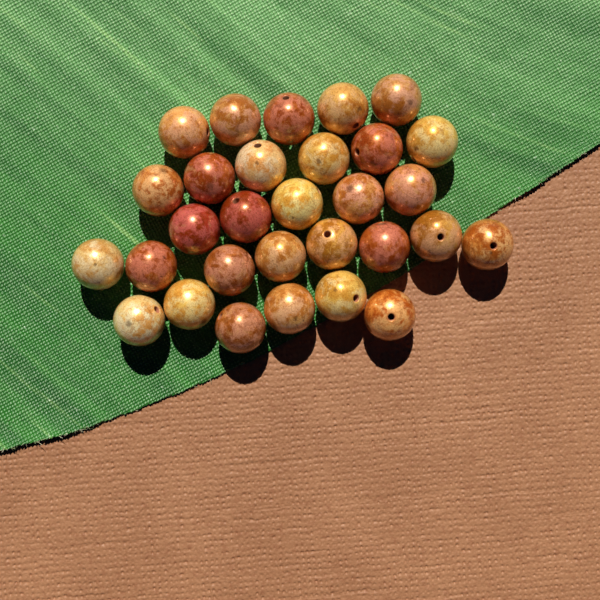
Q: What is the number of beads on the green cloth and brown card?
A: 30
